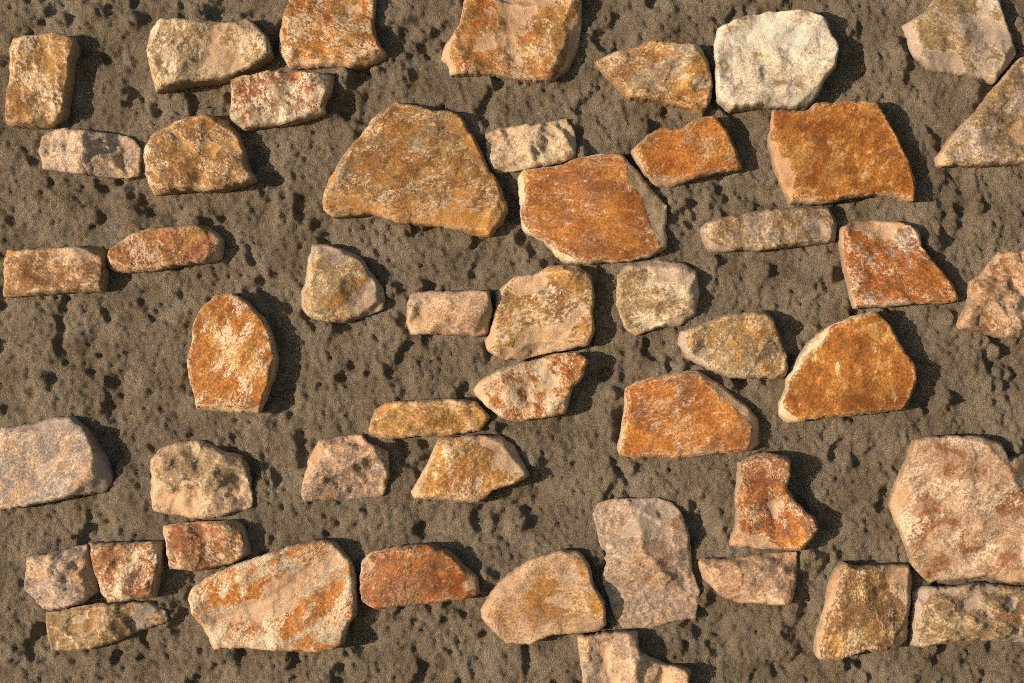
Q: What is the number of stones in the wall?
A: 49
